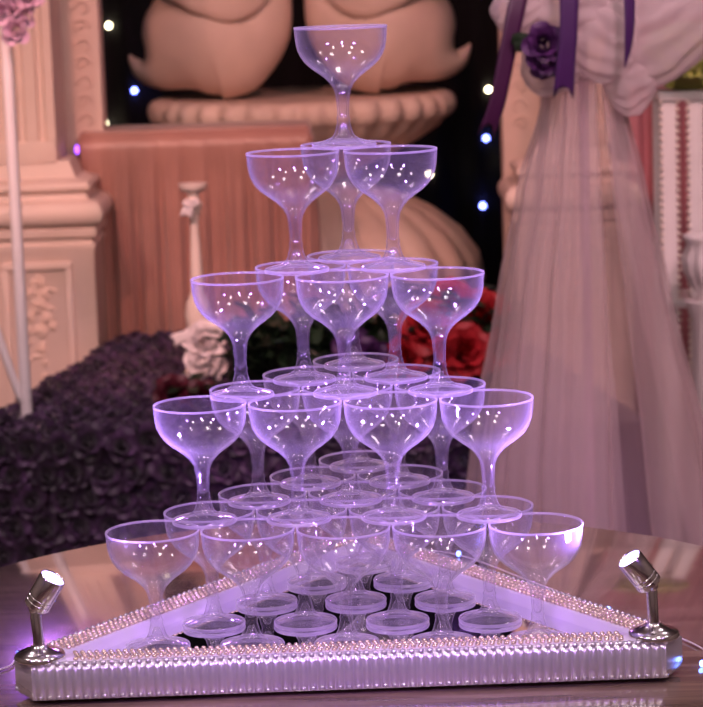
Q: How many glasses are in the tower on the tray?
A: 35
